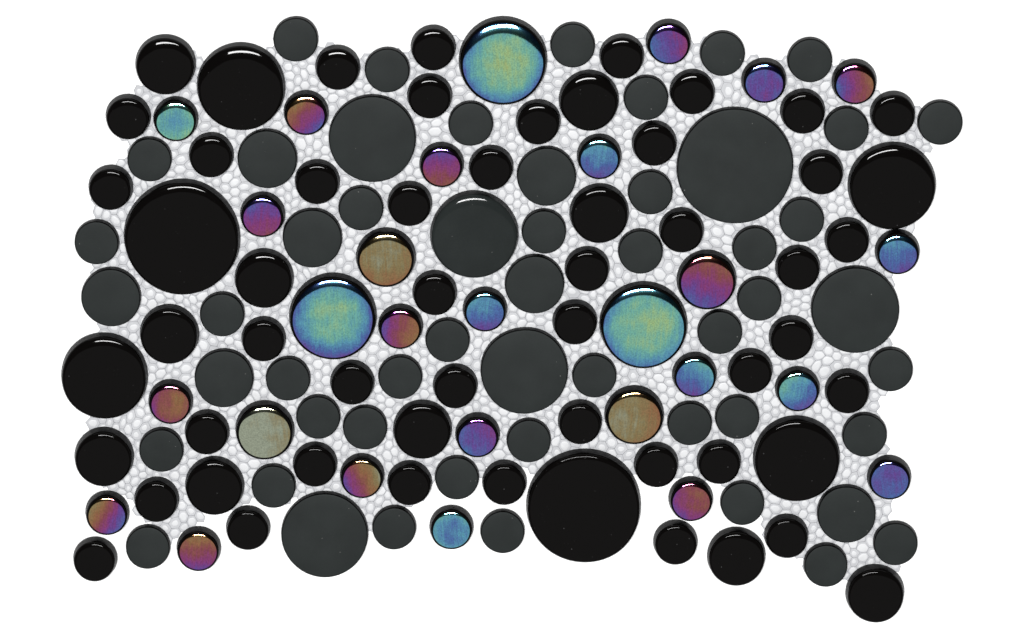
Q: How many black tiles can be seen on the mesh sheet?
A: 56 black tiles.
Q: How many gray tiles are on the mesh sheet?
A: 53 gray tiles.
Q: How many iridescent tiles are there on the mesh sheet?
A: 28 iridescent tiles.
